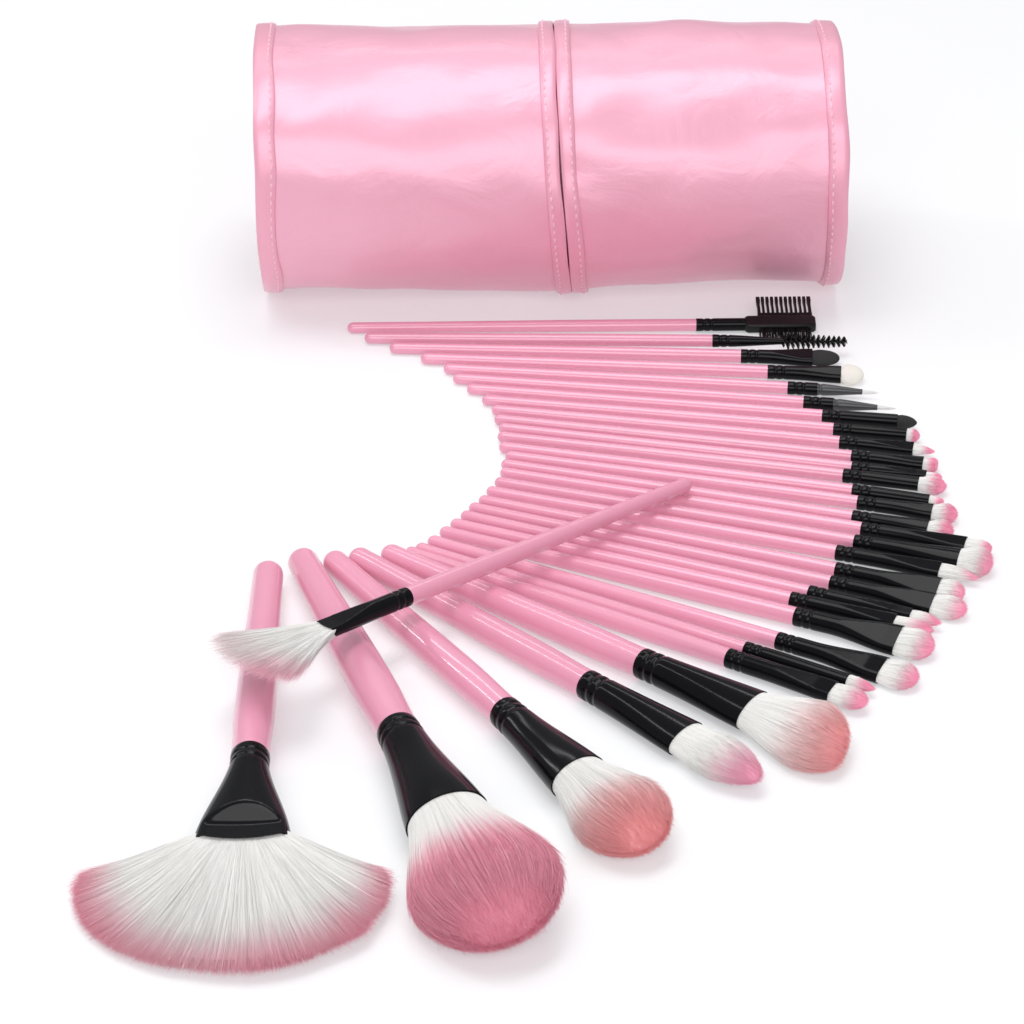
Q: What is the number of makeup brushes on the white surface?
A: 32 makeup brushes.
